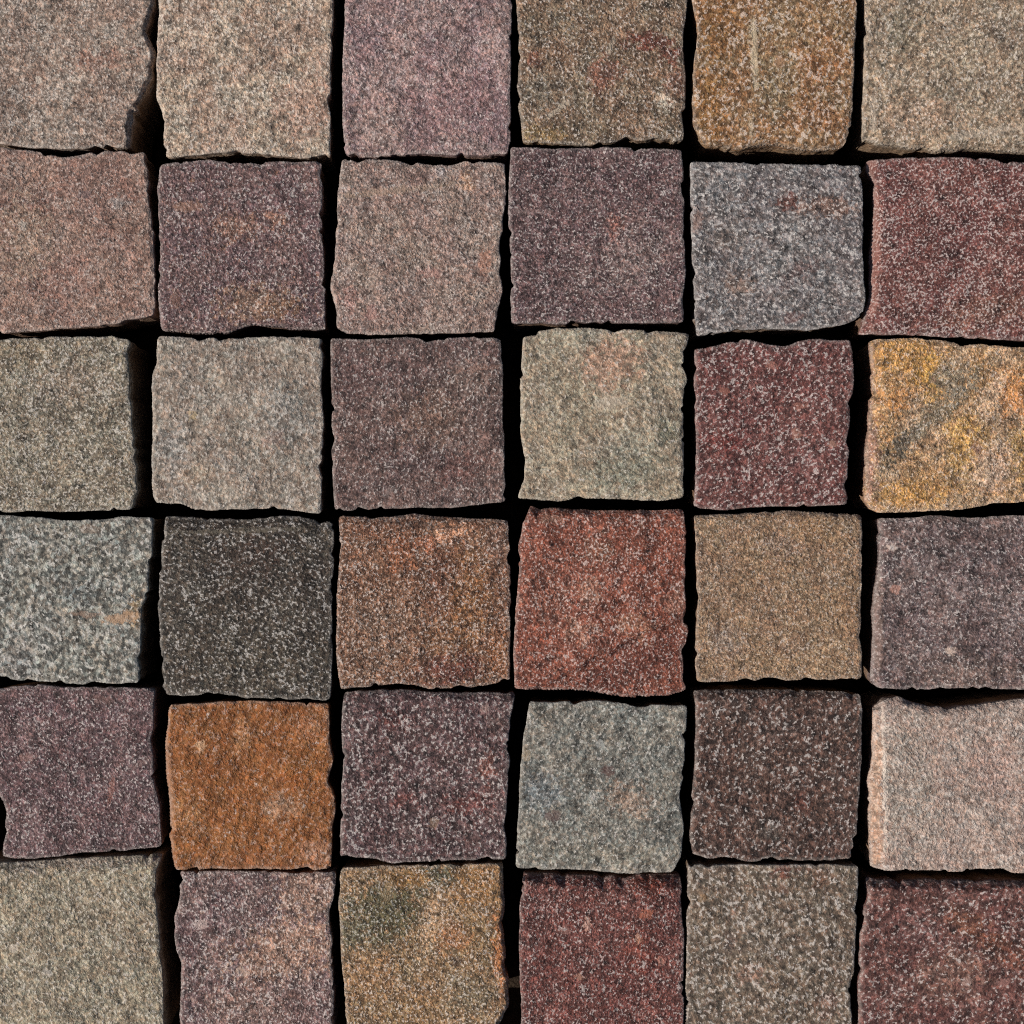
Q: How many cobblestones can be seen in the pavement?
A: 36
